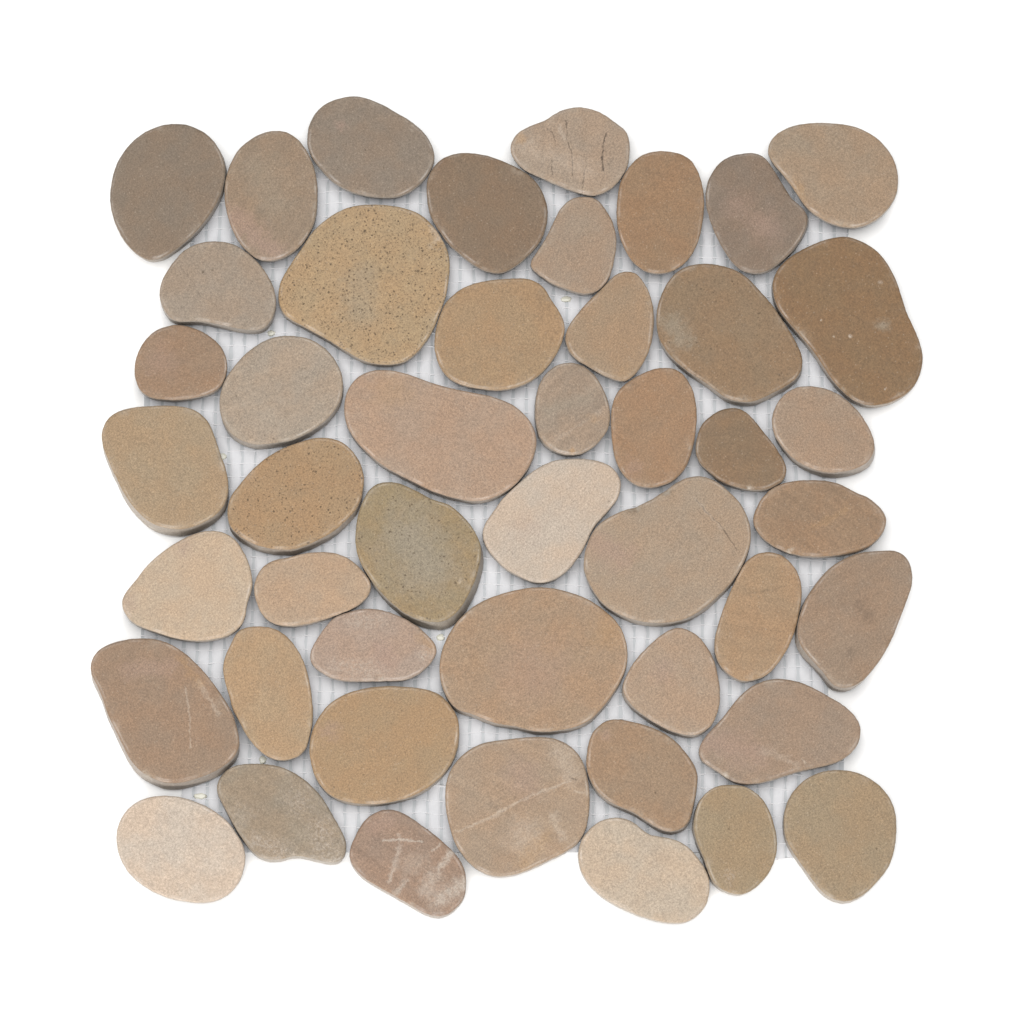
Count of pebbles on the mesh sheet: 47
